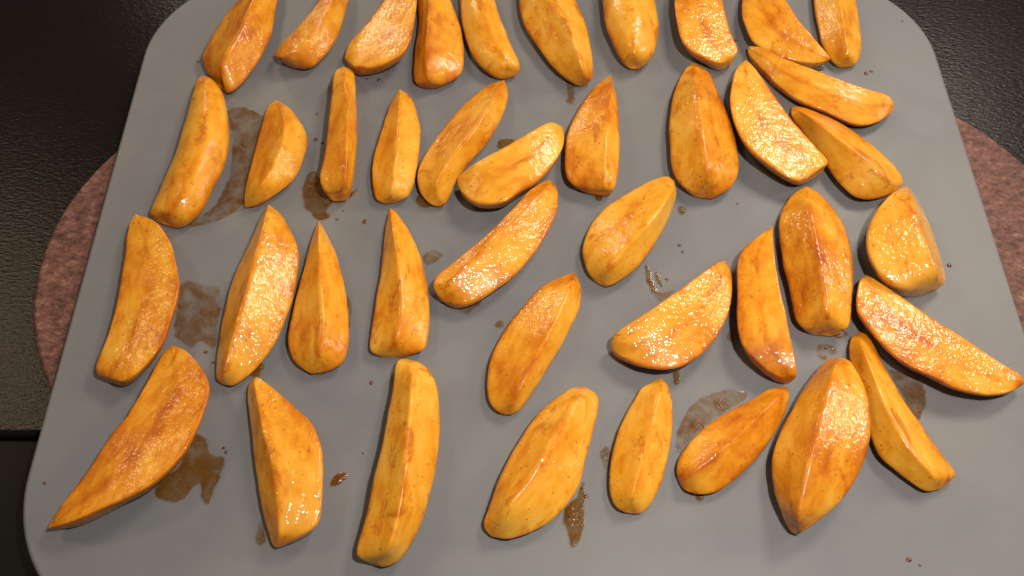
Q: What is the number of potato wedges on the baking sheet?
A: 41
